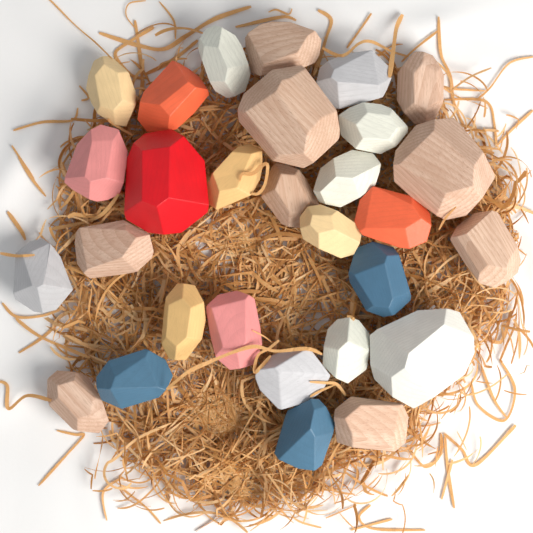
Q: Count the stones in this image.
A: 29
